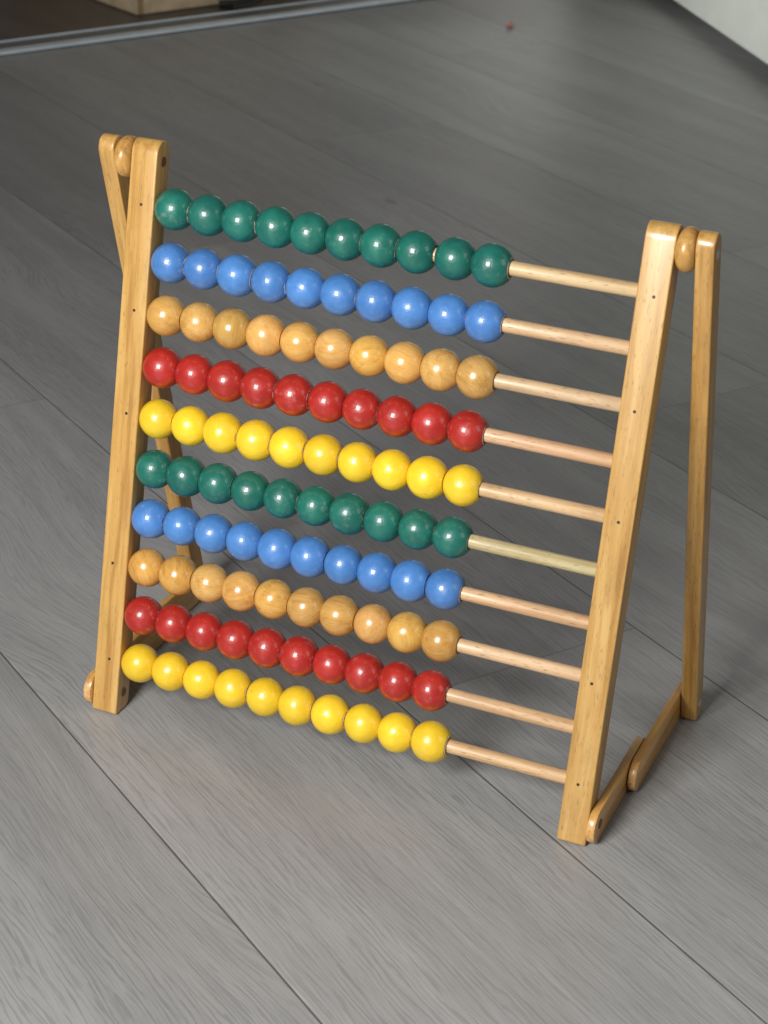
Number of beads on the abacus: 100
